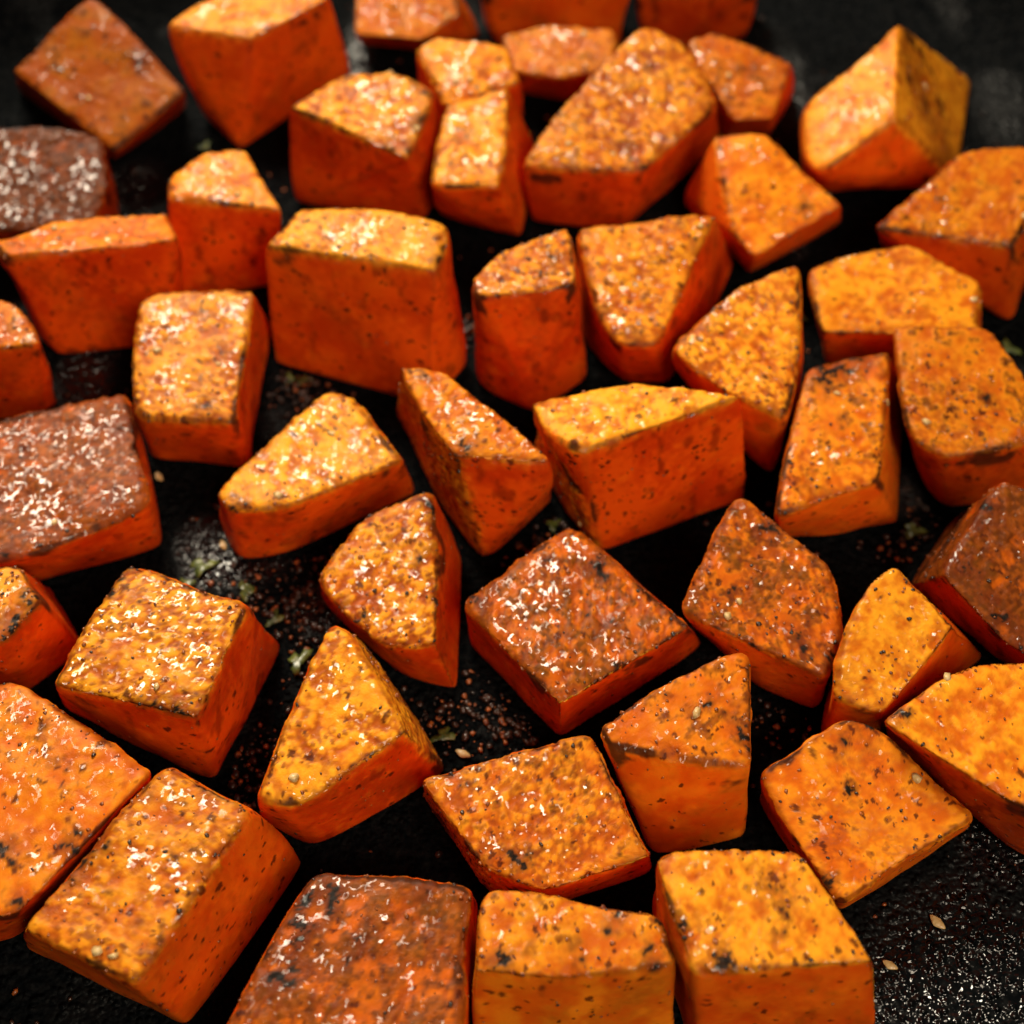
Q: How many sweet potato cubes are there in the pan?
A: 47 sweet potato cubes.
